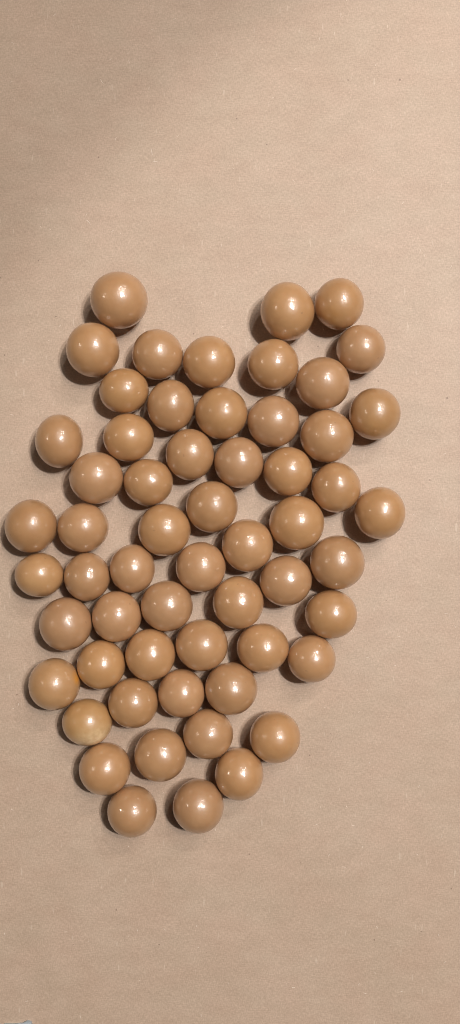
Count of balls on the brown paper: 58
